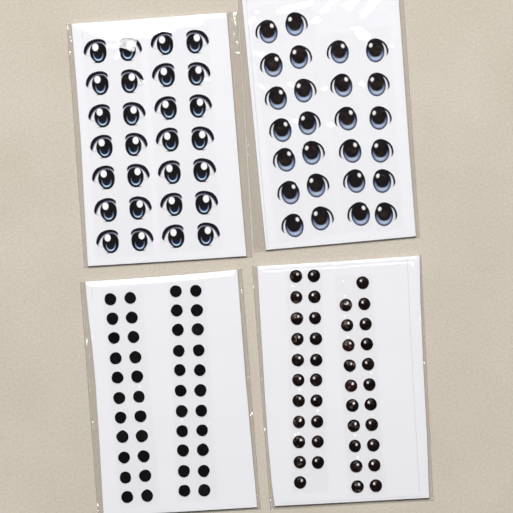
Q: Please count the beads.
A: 42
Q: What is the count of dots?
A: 44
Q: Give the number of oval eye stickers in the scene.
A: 28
